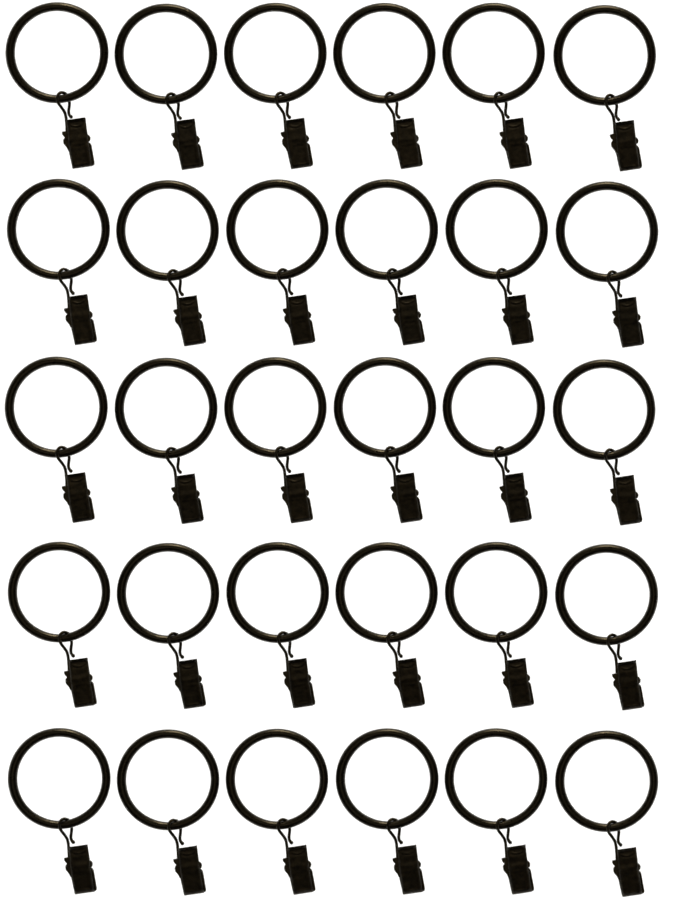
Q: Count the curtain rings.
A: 30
